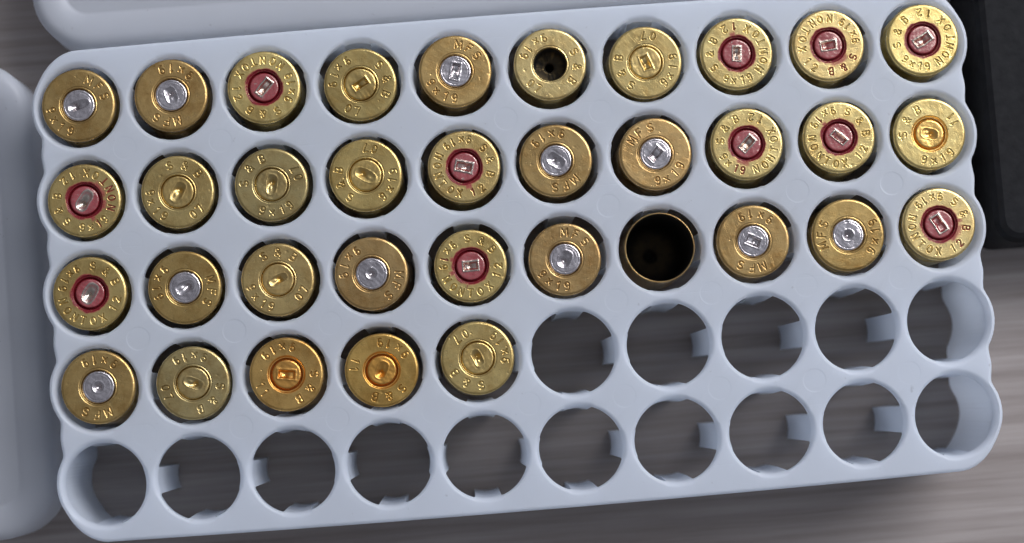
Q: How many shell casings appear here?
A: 35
